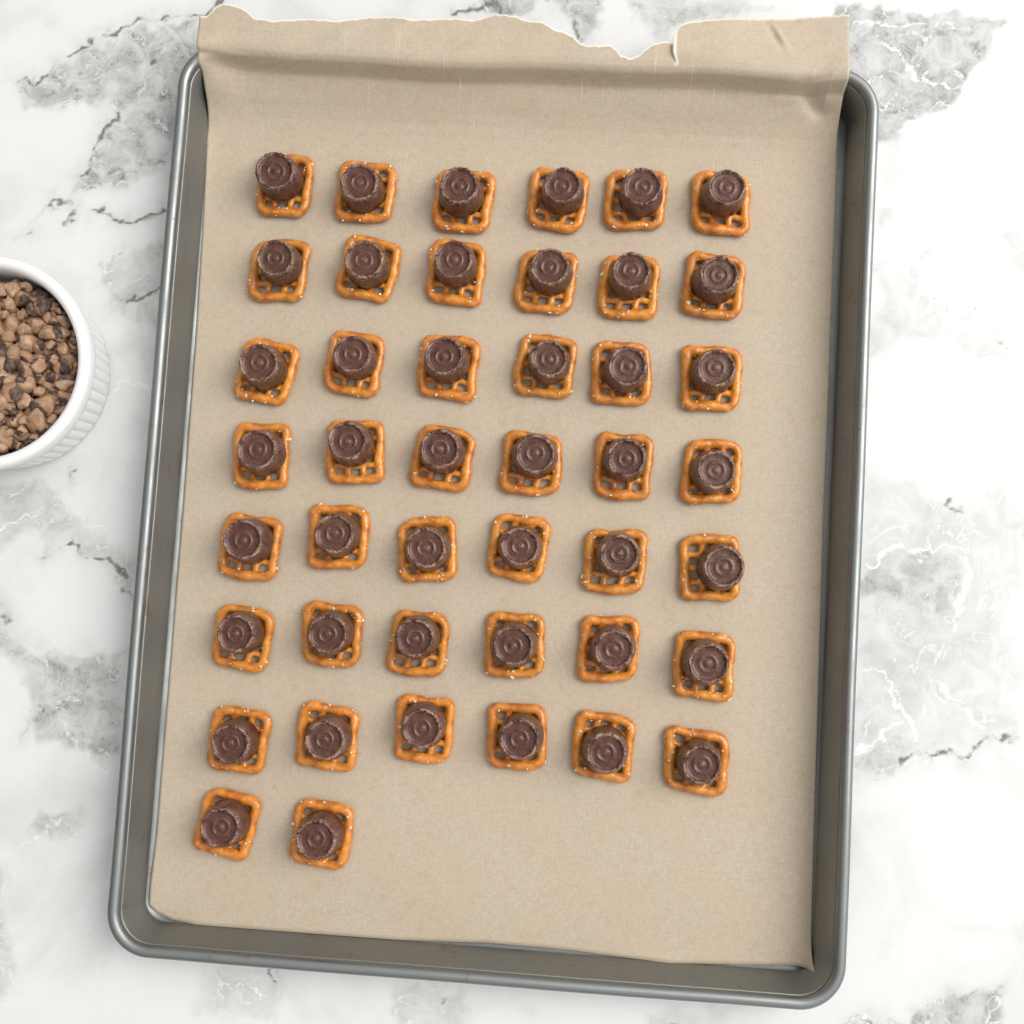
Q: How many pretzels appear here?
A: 44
